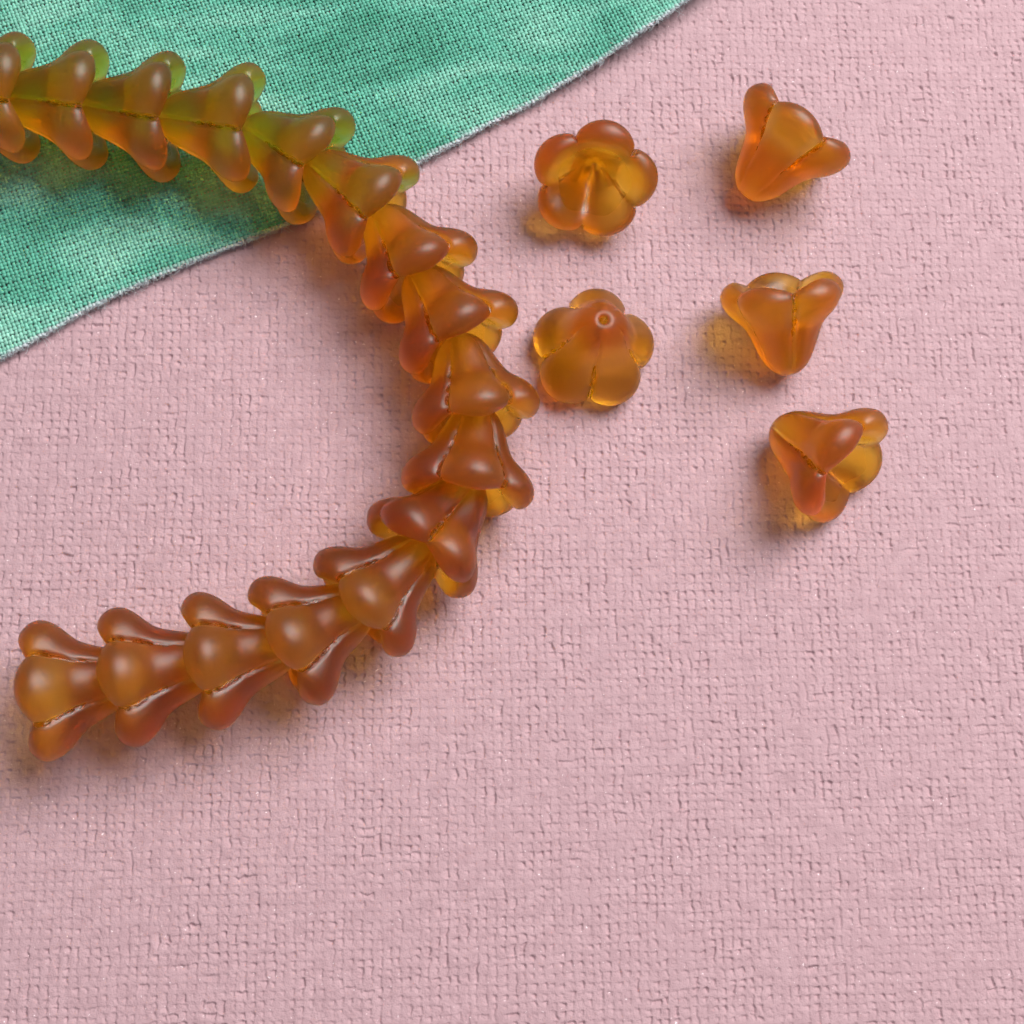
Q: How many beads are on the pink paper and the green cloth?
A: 21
